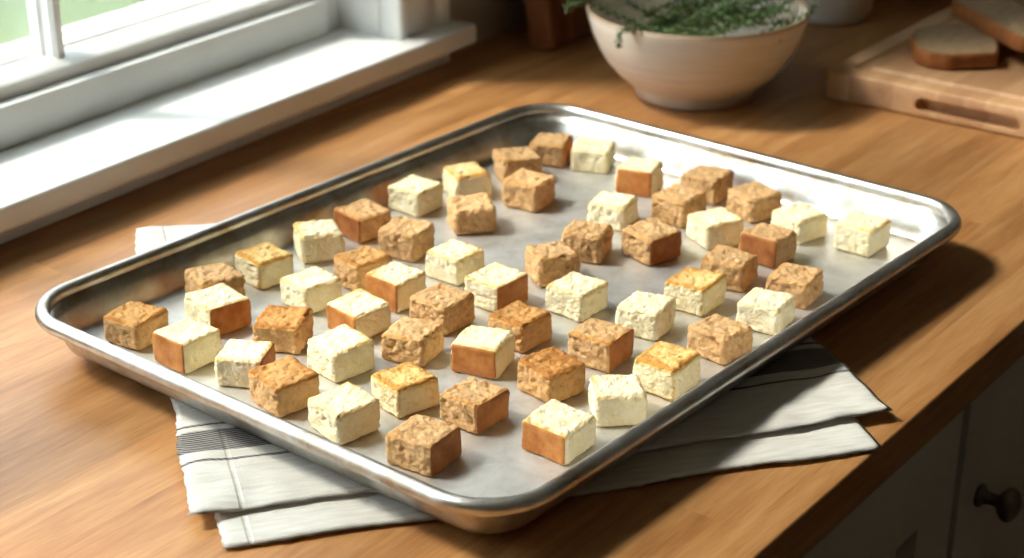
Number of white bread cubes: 29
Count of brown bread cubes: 28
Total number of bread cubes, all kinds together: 57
